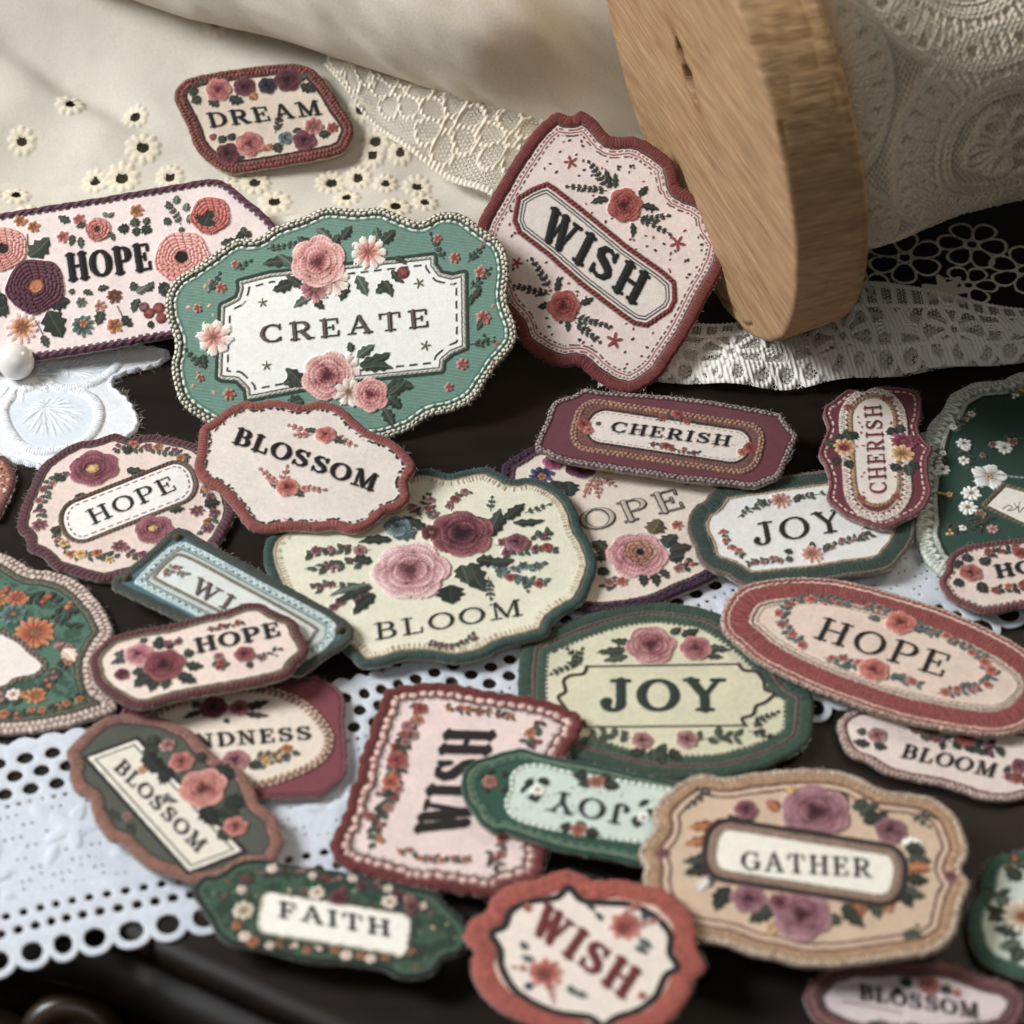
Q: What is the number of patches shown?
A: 29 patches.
